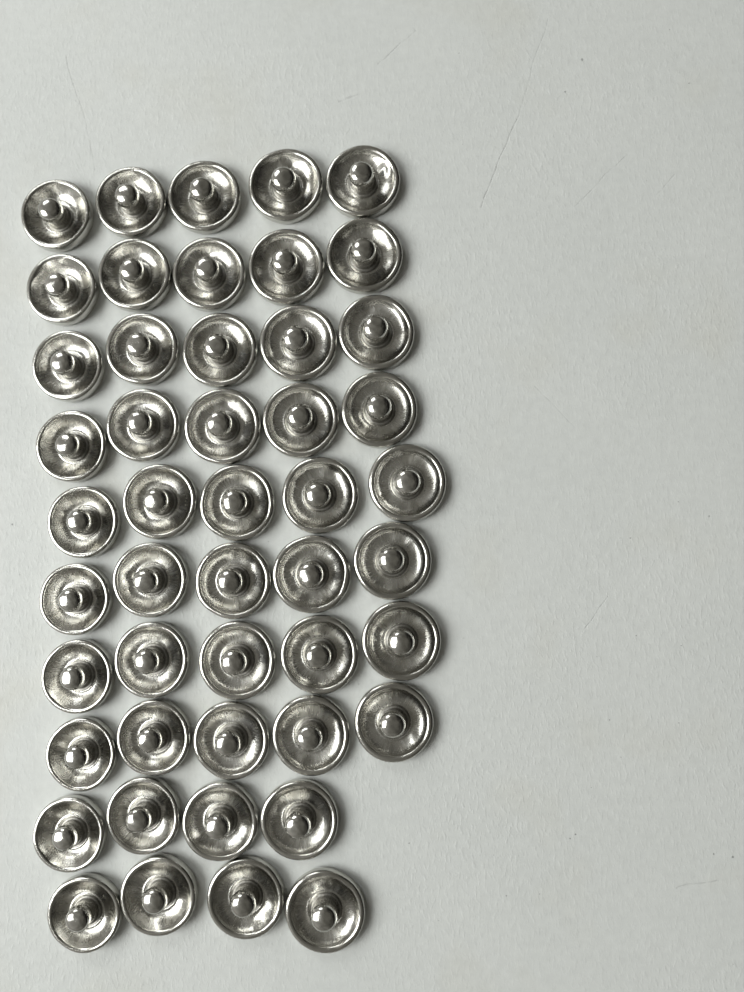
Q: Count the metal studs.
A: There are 48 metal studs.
